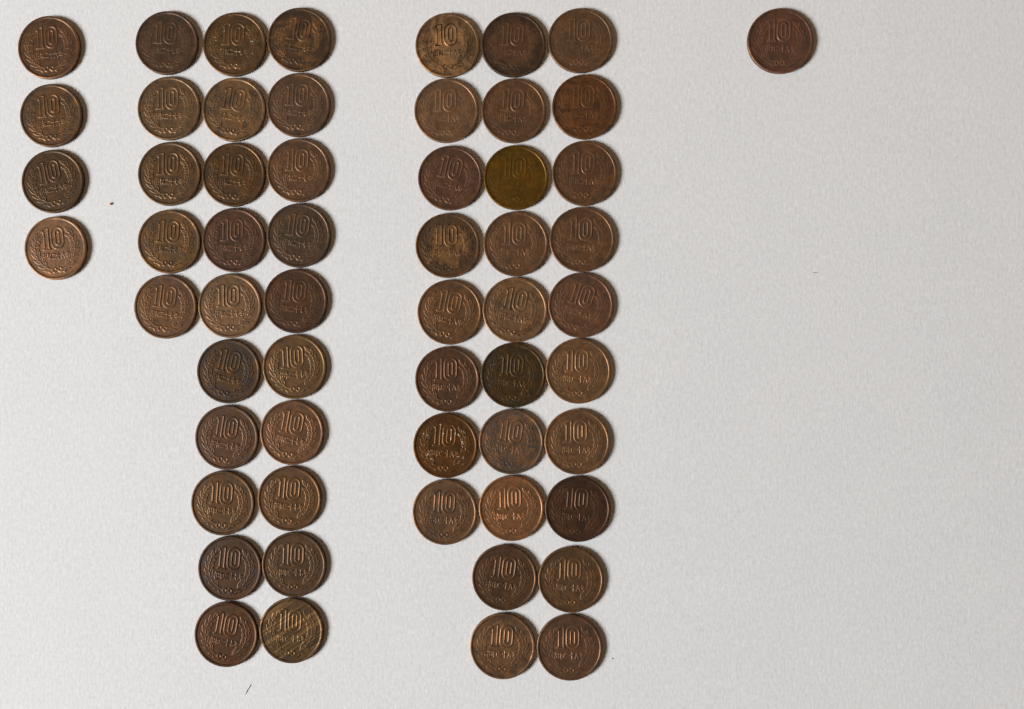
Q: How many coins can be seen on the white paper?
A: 58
